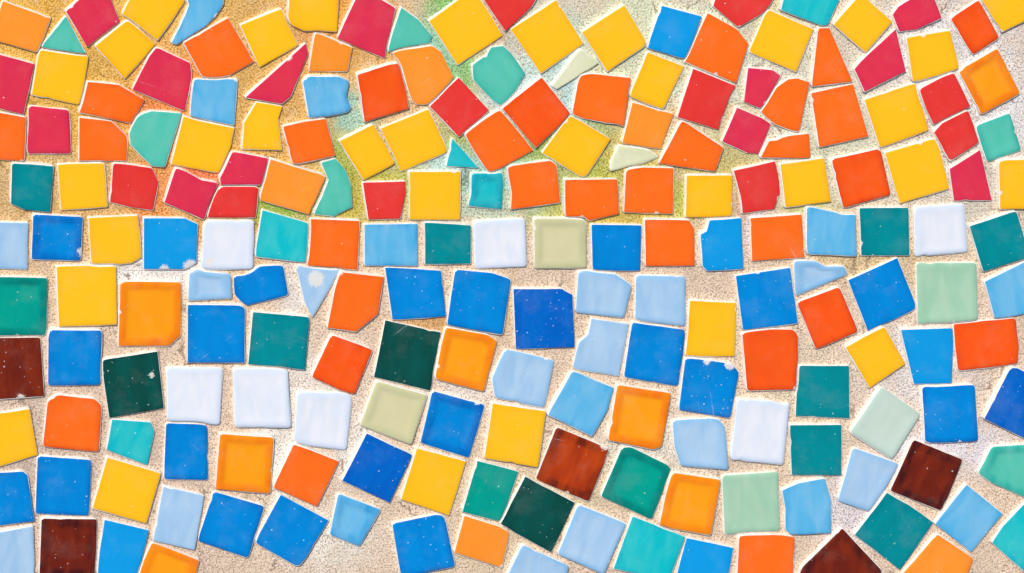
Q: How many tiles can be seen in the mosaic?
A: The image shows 200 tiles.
